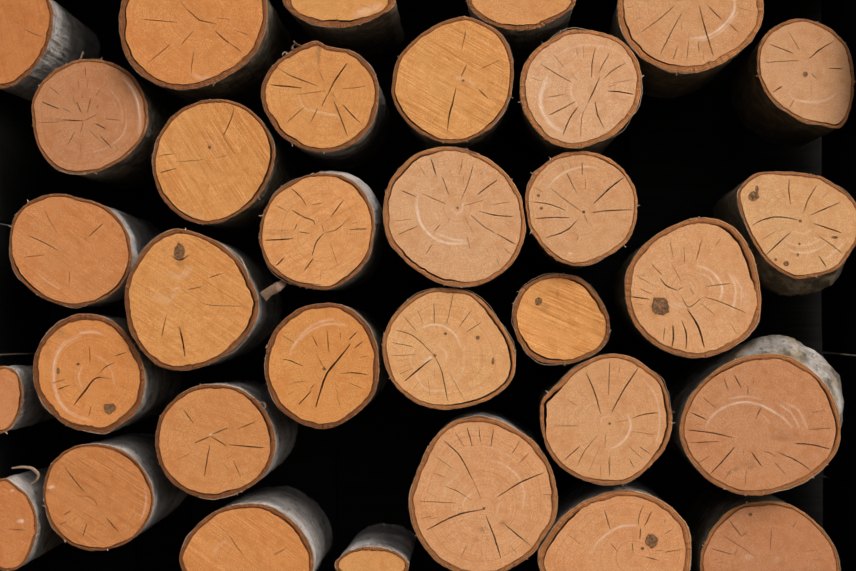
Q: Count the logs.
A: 33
